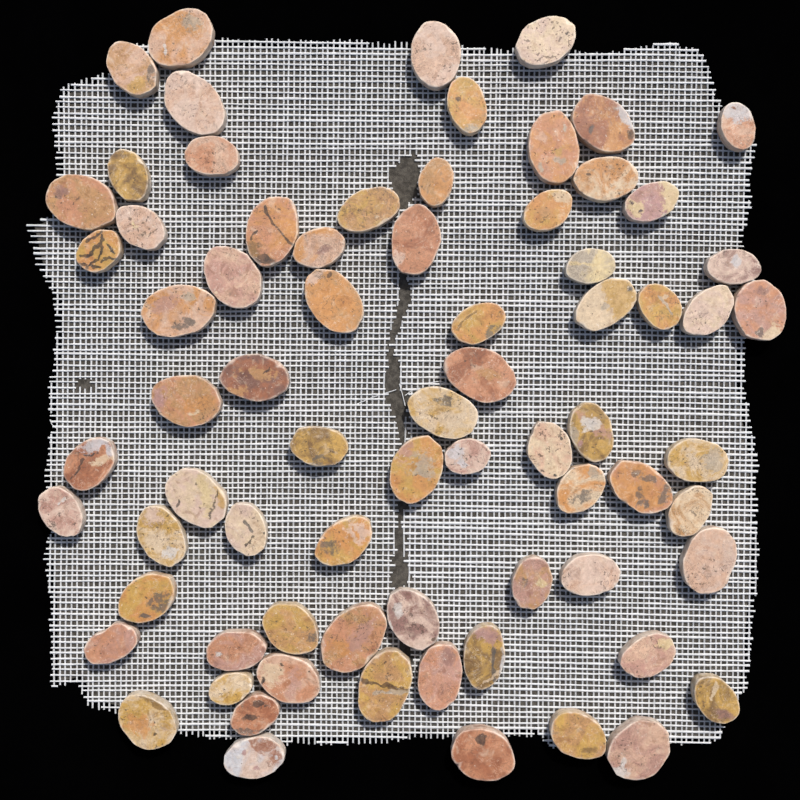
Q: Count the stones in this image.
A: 73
